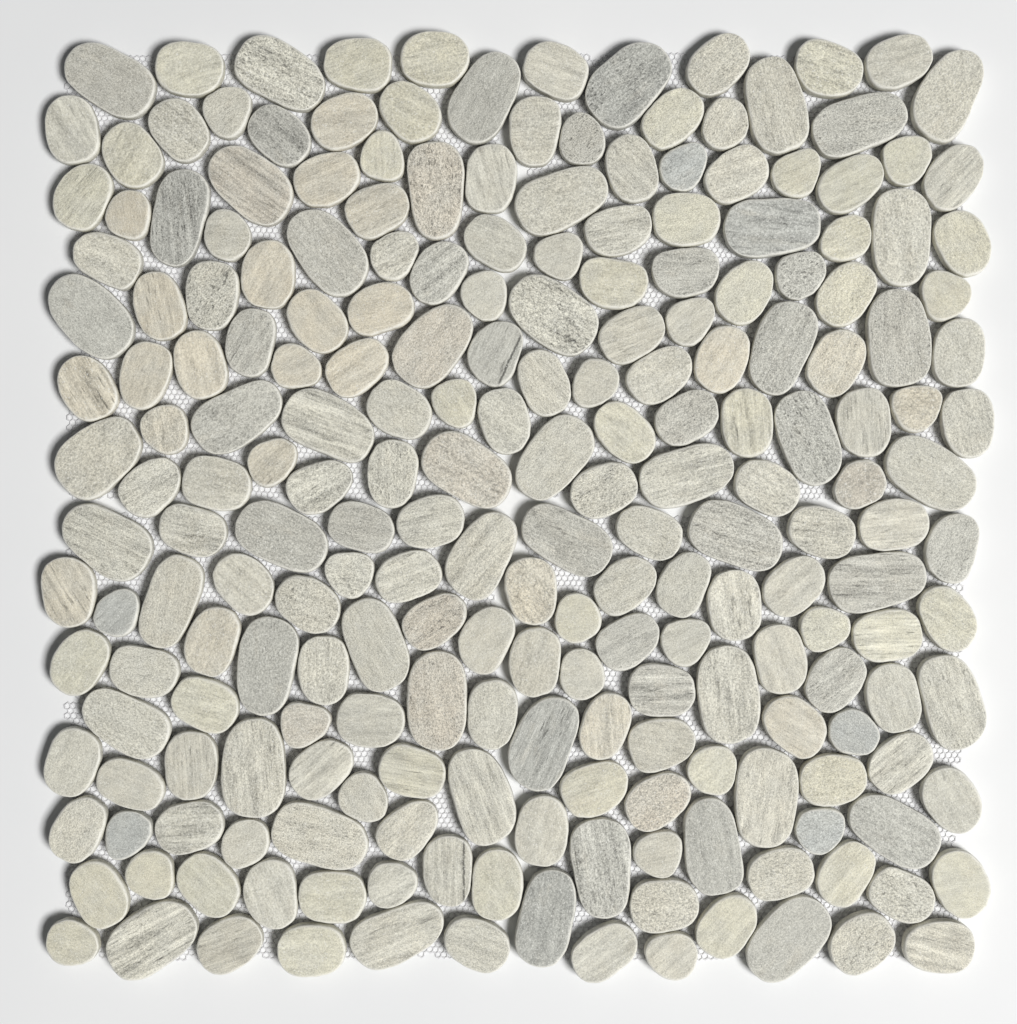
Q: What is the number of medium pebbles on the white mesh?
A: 131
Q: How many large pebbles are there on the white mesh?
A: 52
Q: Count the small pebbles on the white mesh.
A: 41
